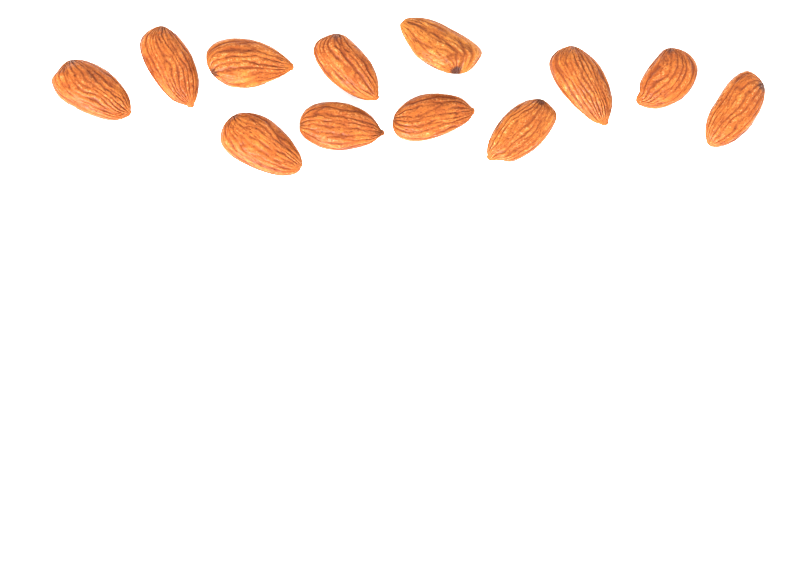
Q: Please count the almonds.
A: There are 12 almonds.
